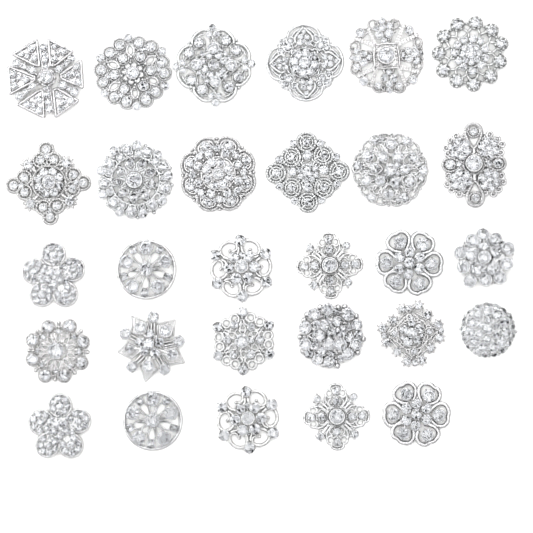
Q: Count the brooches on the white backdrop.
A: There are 29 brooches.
